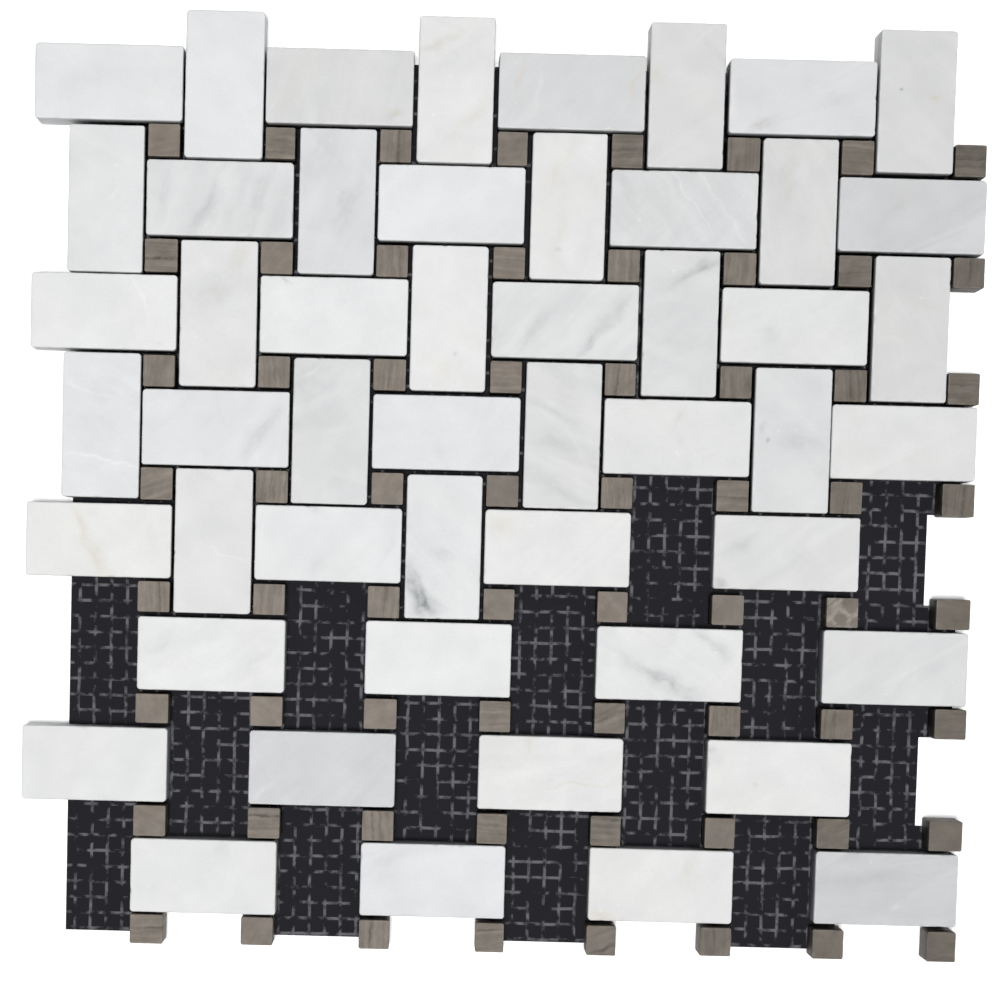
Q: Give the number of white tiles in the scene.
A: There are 50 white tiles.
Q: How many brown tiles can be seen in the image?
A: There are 64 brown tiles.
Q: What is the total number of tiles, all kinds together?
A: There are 114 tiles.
